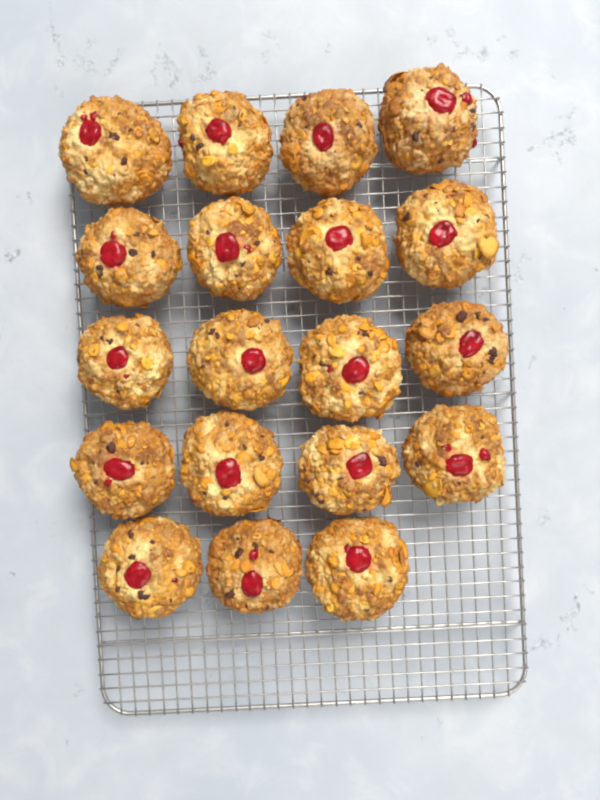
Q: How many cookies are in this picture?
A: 19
